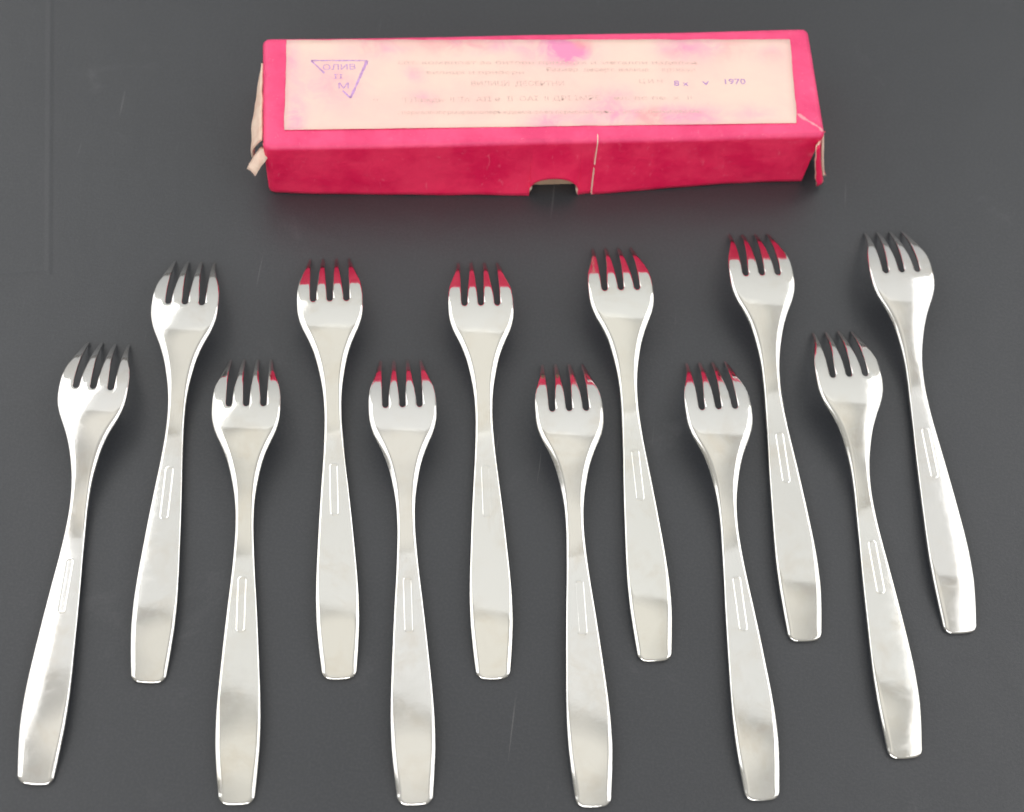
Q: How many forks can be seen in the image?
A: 12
